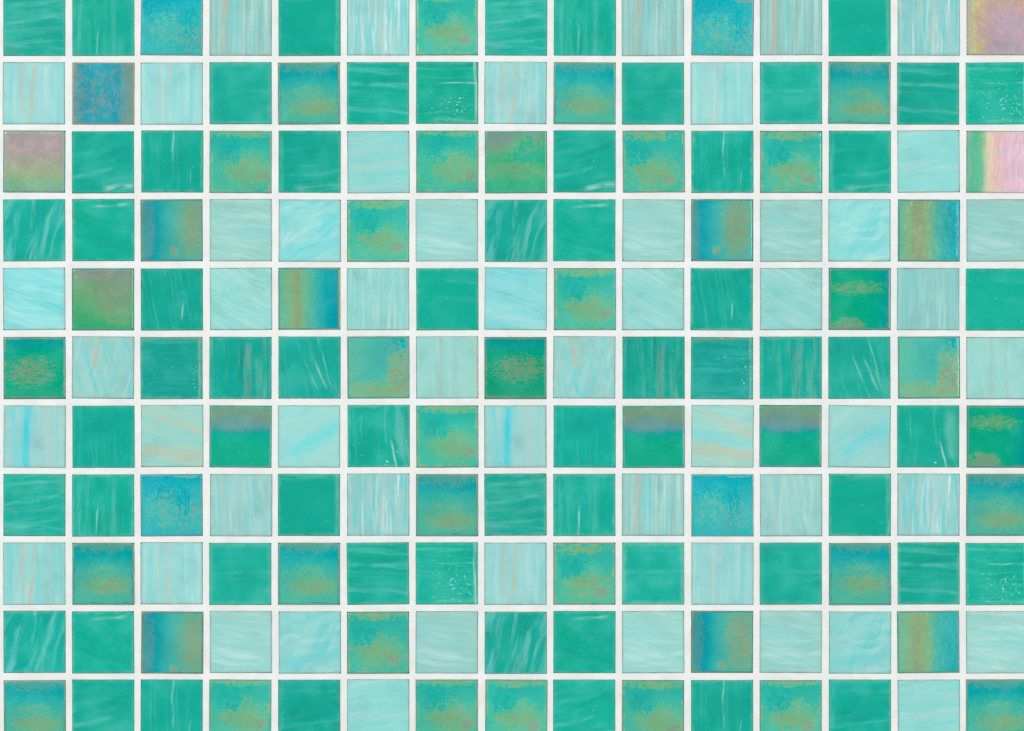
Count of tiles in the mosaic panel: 165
